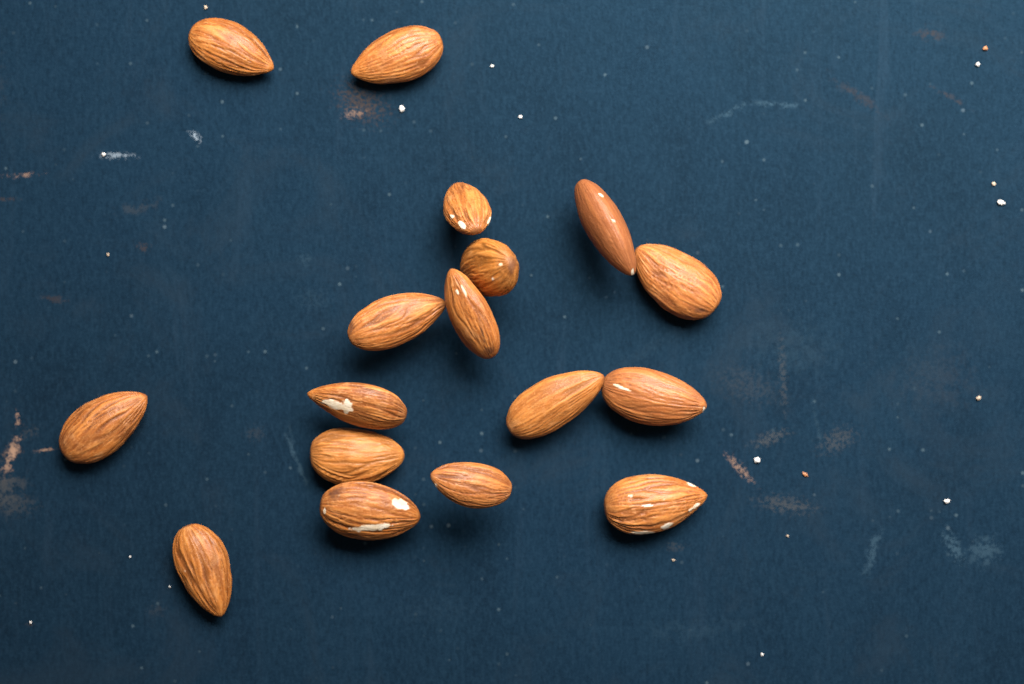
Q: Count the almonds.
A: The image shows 17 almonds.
